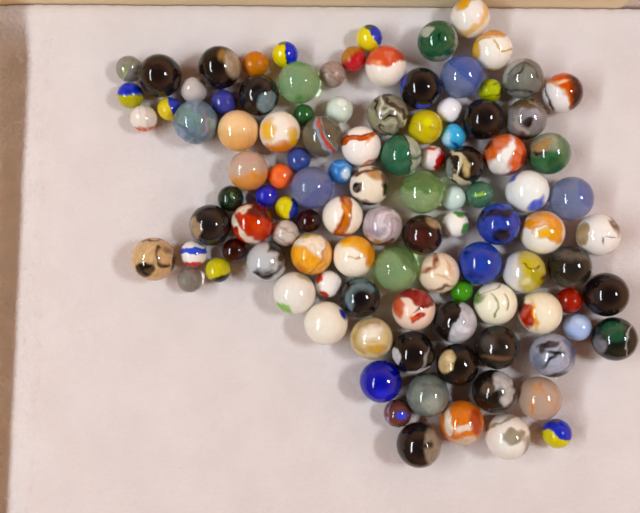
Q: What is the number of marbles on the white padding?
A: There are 107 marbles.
